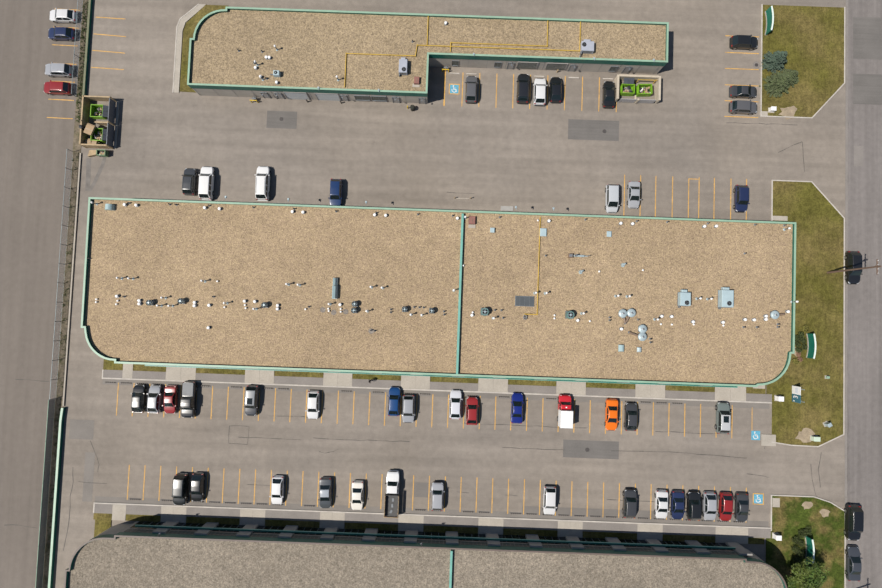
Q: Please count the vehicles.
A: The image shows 52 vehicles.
